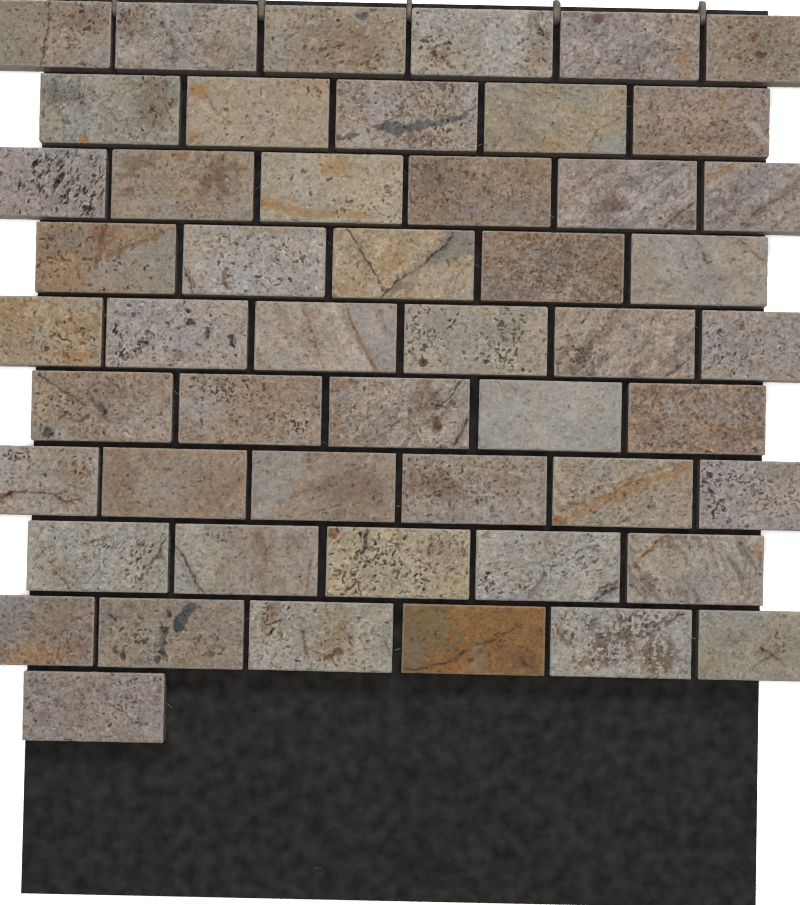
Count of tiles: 51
